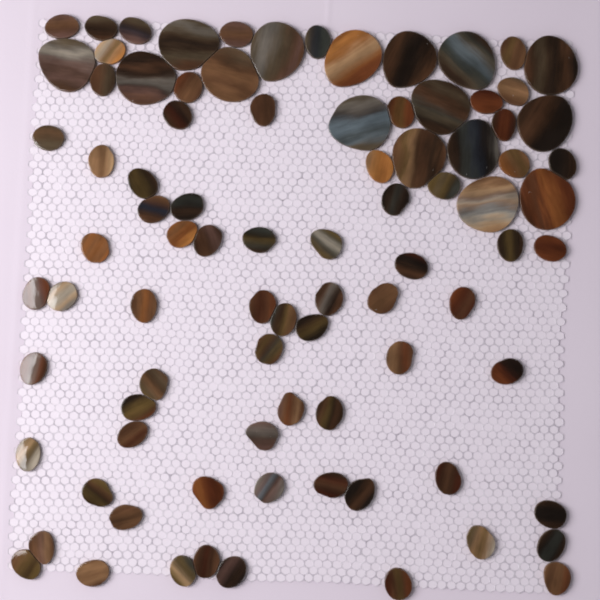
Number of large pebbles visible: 16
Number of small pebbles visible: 71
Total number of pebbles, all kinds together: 87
